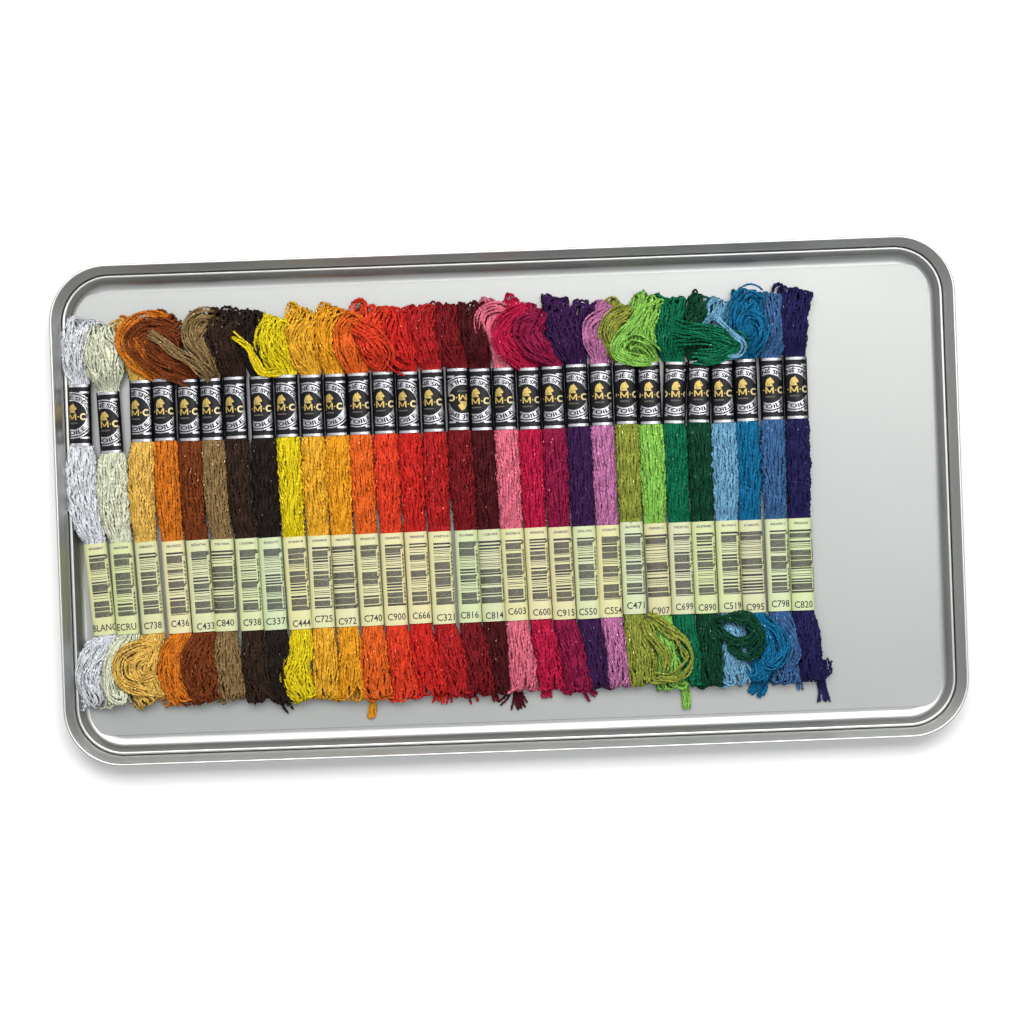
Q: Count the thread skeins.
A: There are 30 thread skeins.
